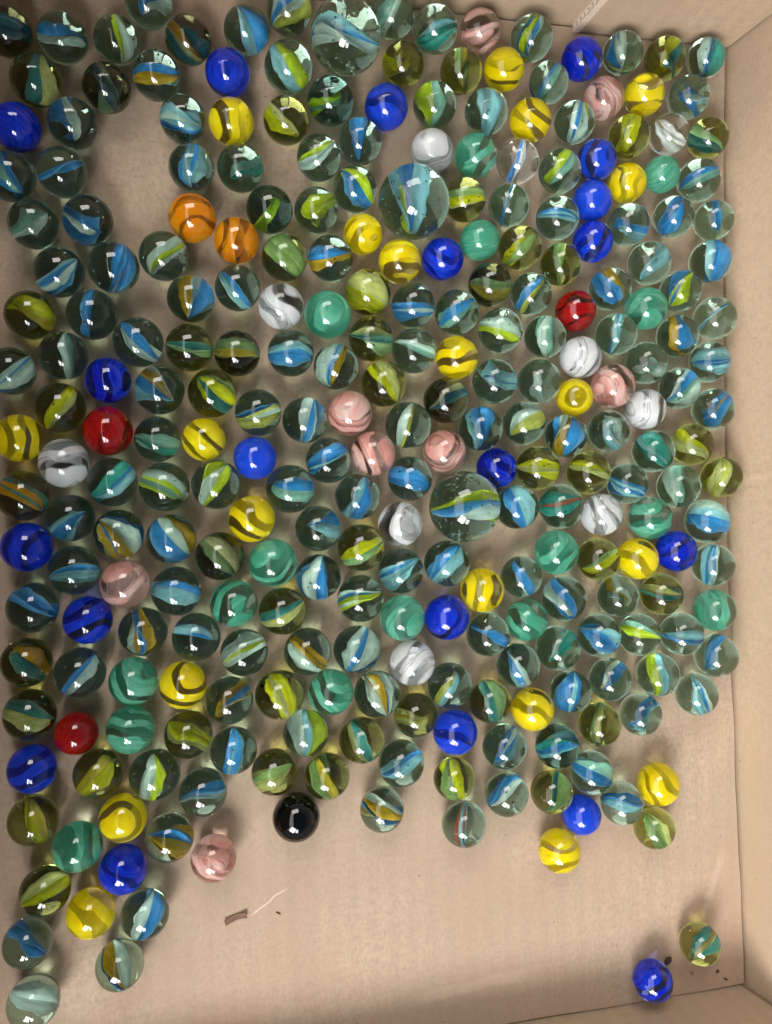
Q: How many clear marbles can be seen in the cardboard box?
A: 200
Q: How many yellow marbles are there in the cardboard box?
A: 20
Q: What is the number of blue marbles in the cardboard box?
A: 20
